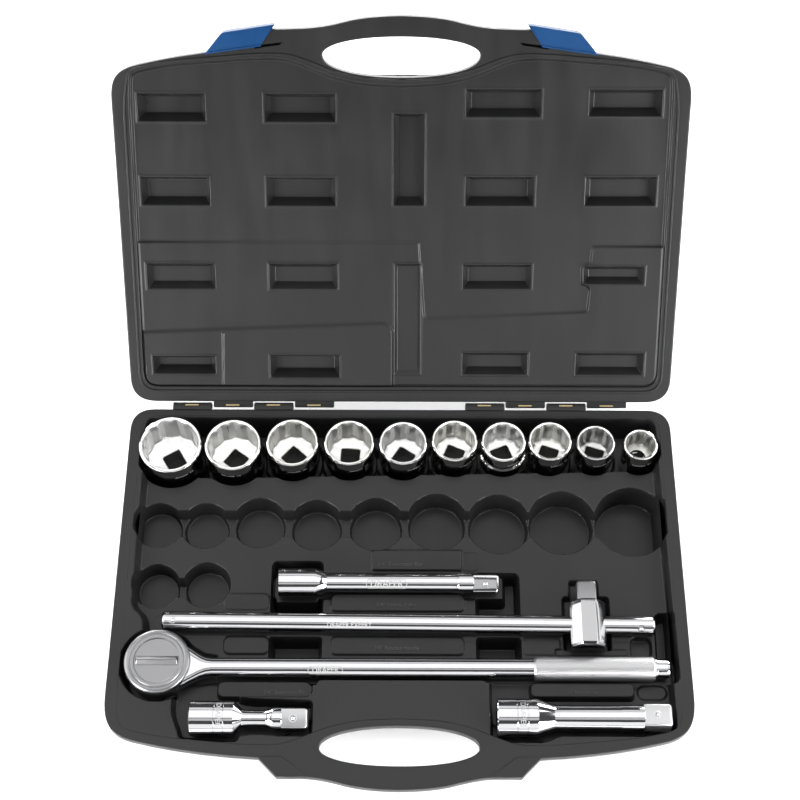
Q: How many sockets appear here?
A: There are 10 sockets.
